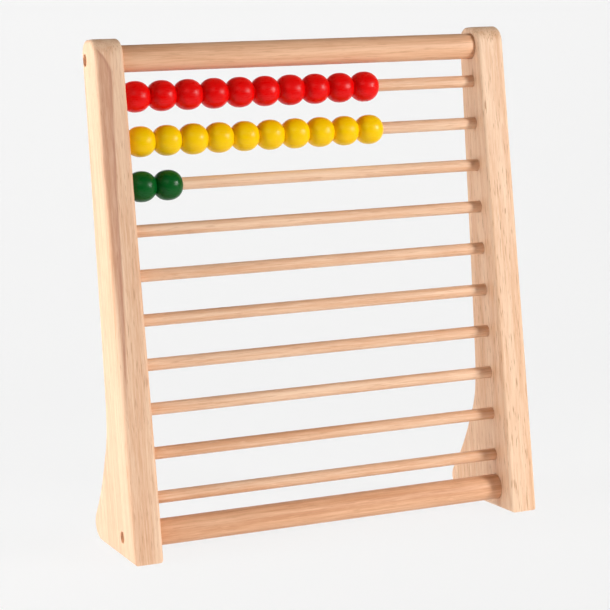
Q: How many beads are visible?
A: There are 22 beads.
